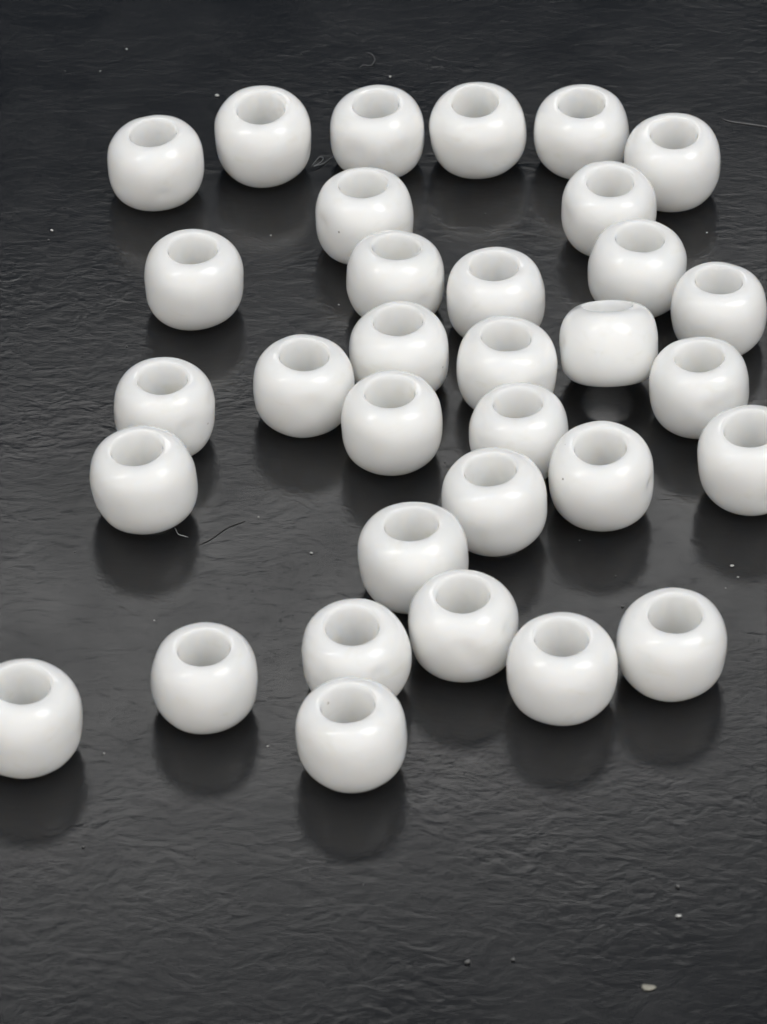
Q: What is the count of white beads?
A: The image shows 33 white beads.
